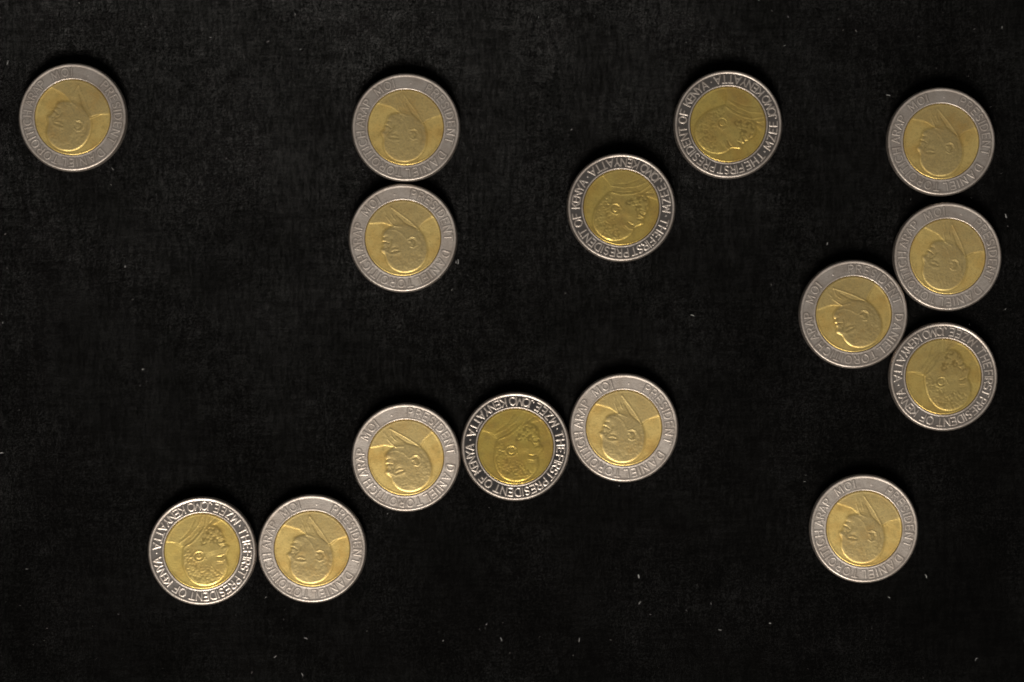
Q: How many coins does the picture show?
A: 15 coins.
